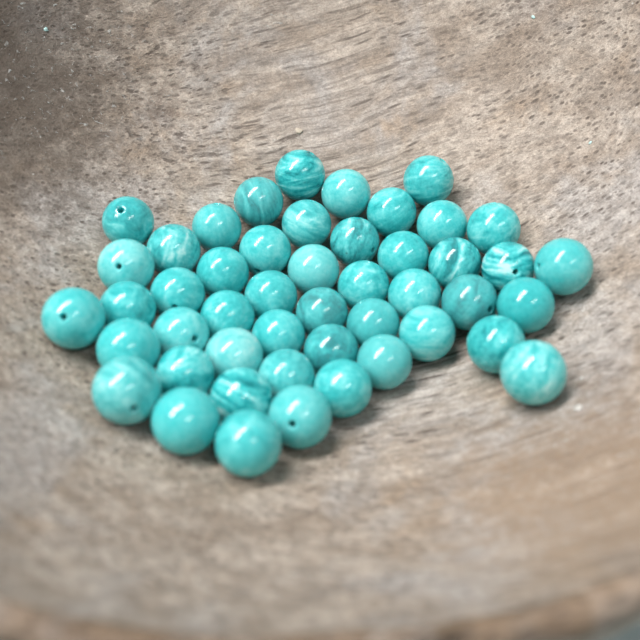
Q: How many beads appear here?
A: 48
